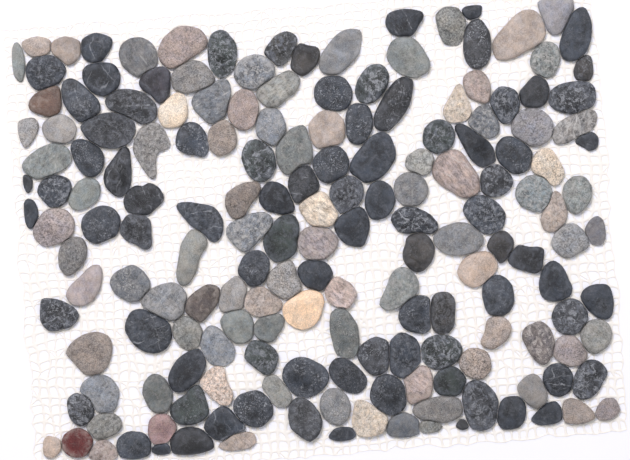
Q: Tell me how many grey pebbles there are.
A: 51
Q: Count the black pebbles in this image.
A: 85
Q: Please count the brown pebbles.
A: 30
